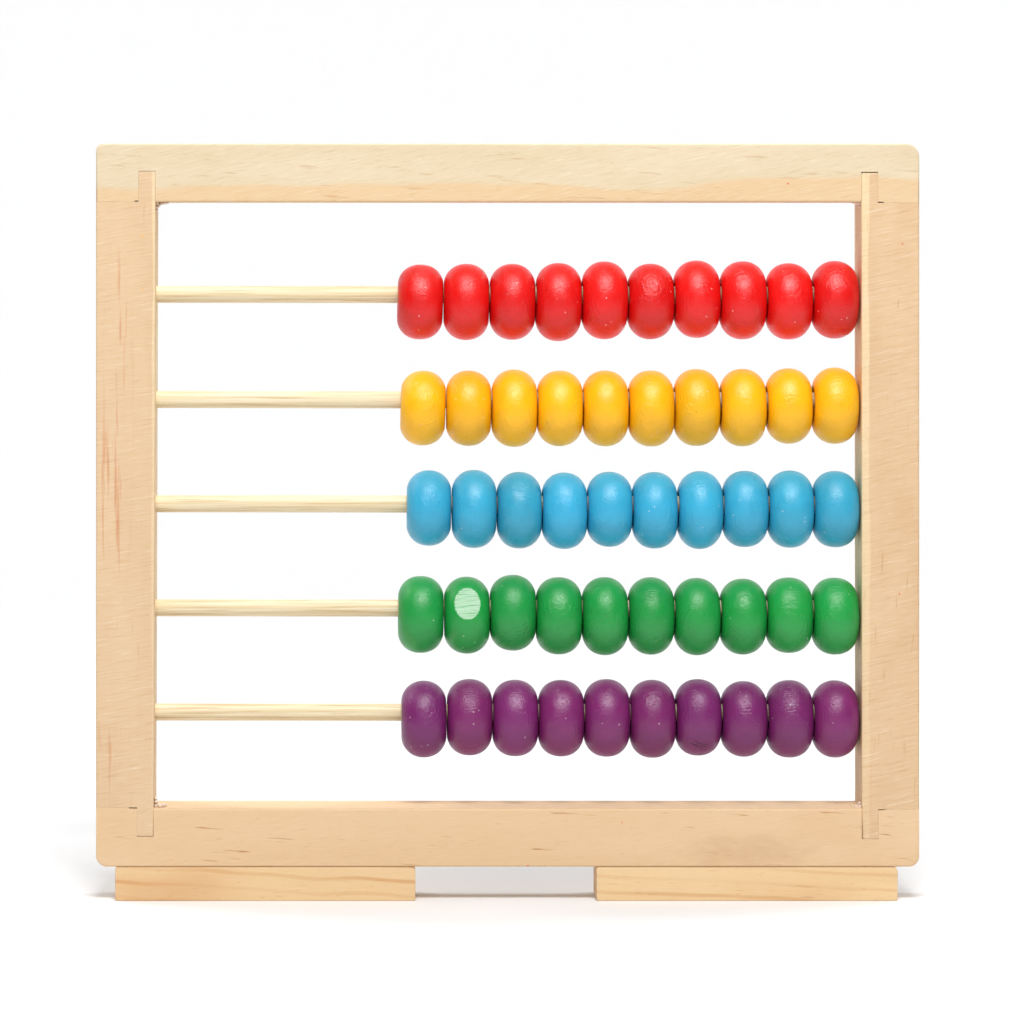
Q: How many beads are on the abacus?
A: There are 50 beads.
